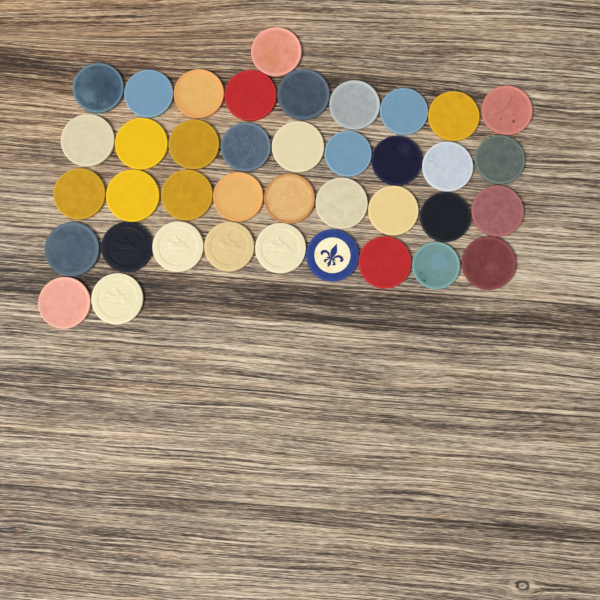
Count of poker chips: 39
